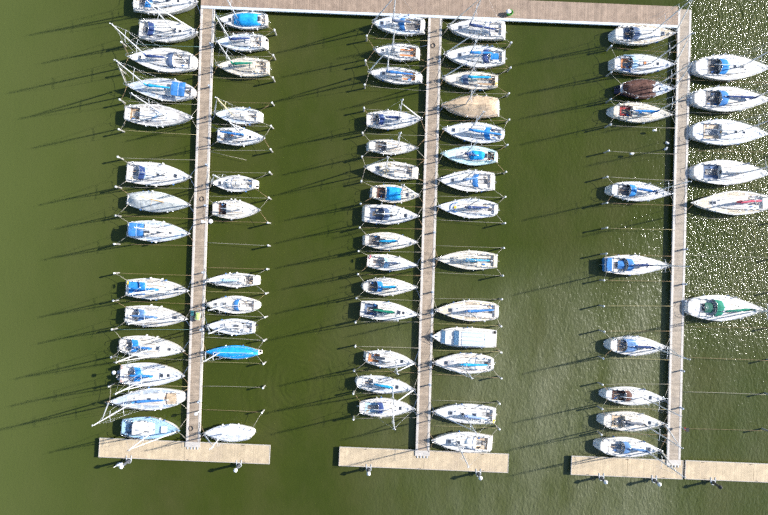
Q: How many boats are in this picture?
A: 71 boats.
